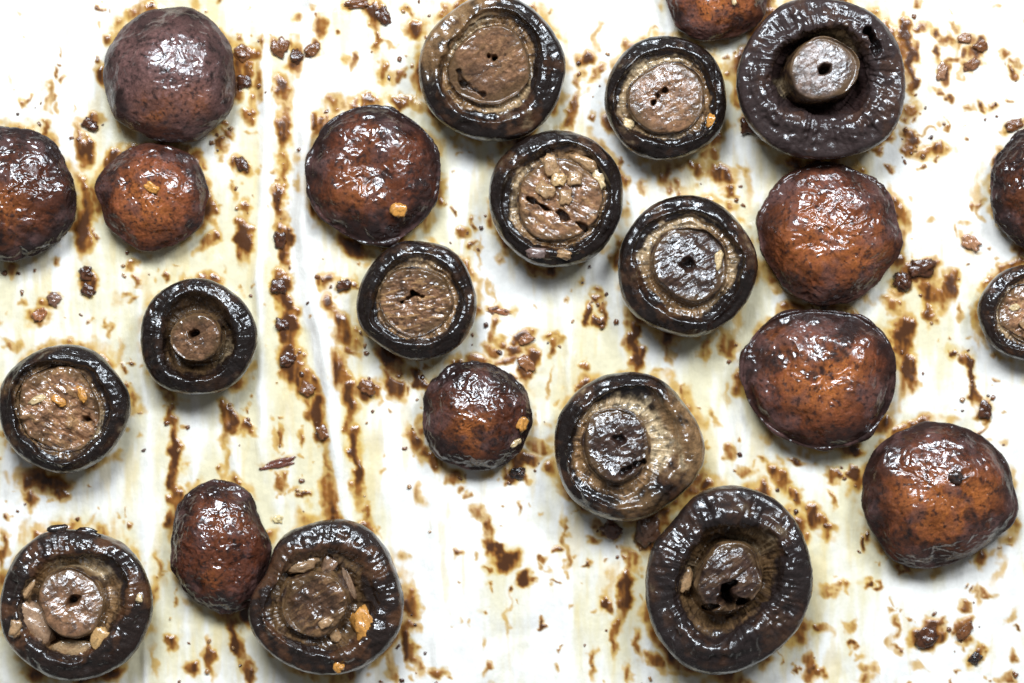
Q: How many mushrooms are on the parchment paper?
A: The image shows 24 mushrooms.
